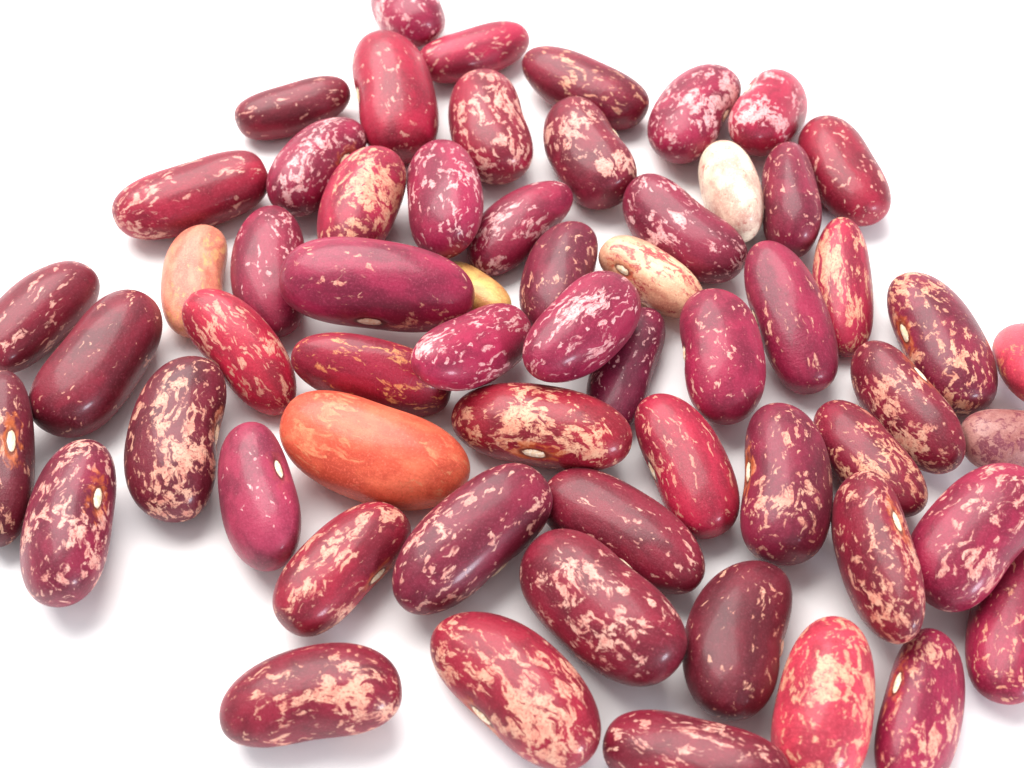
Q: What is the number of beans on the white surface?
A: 60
